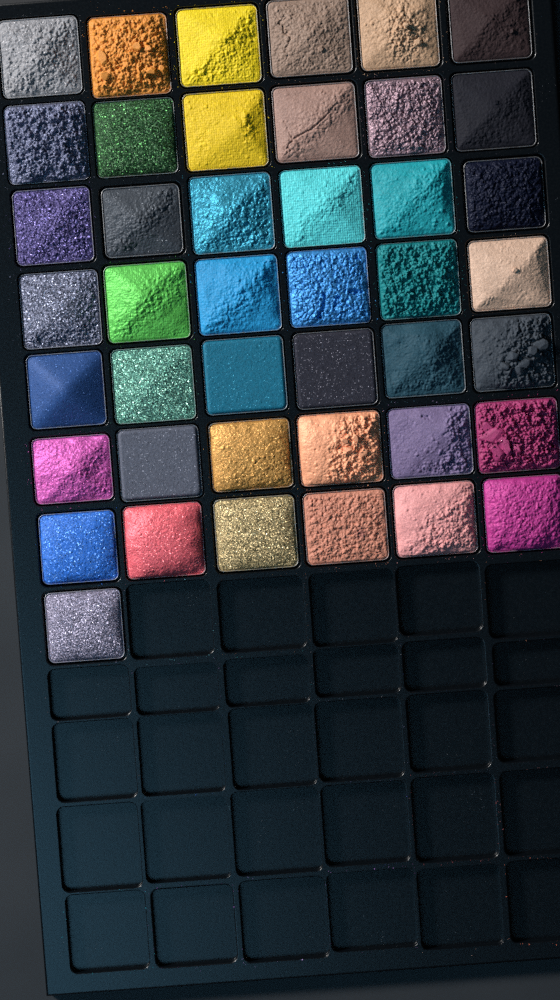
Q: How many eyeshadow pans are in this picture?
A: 43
